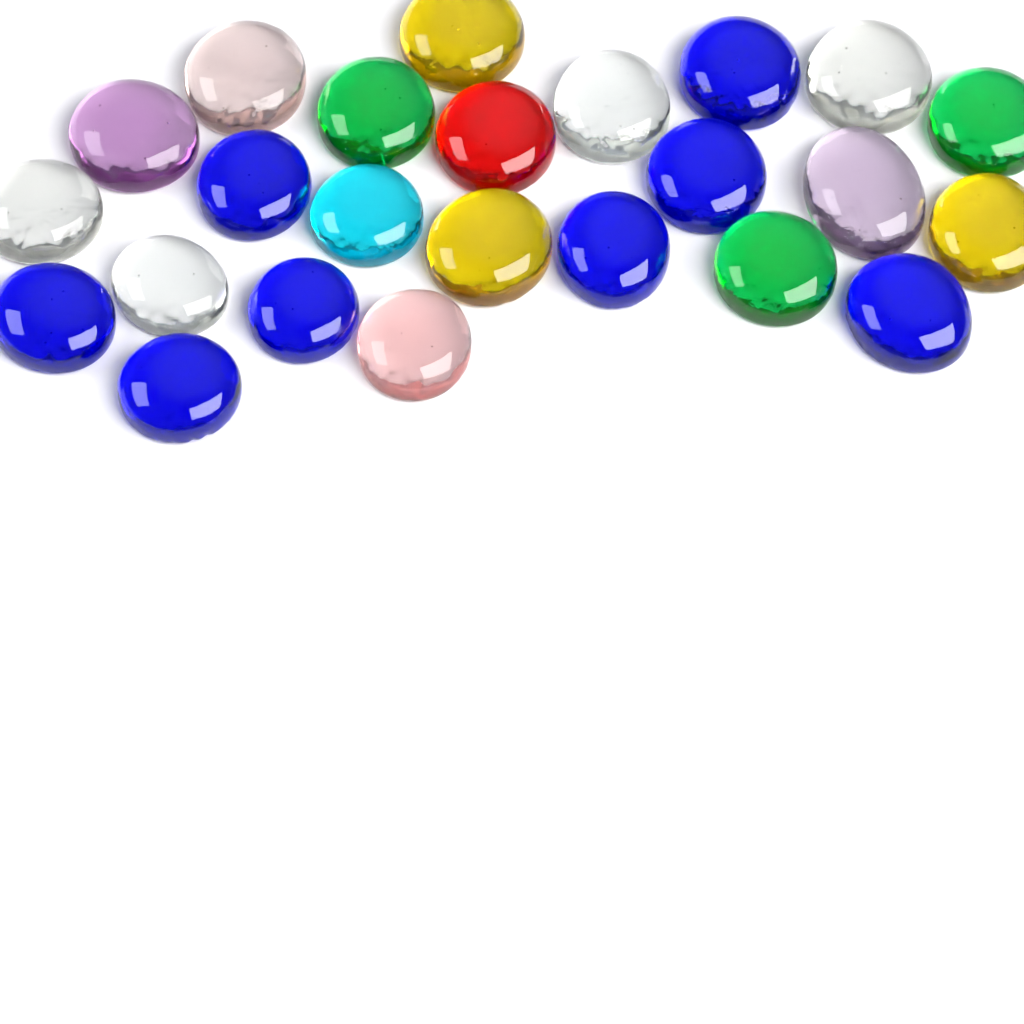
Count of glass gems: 24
